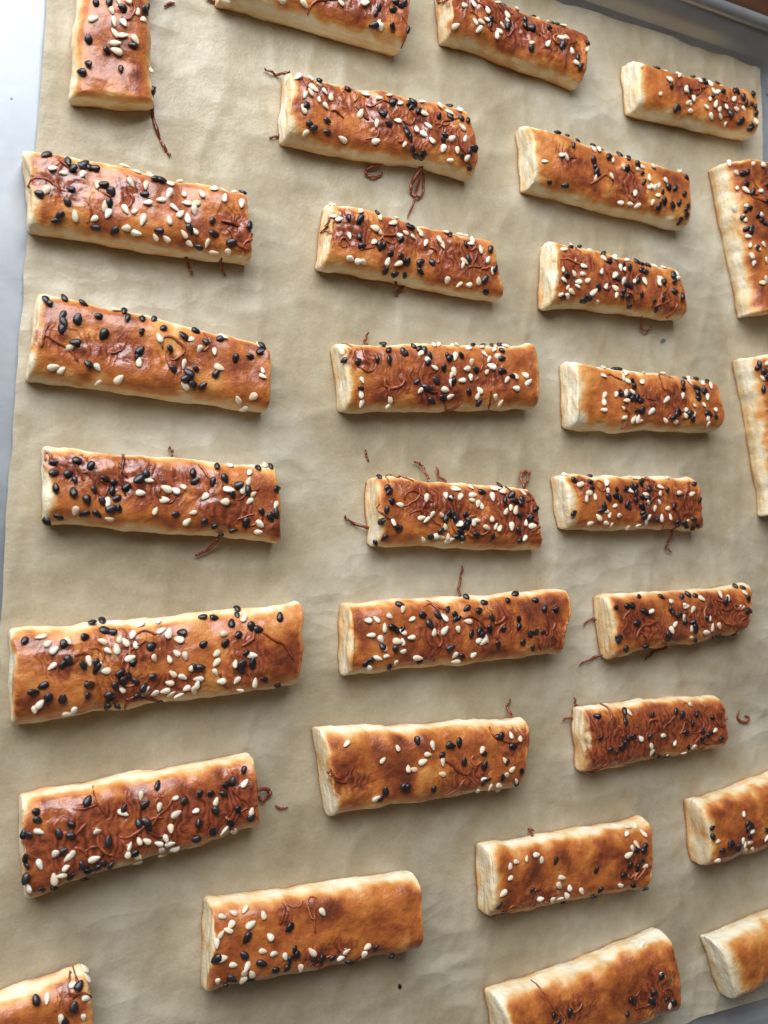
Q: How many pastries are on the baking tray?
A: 29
